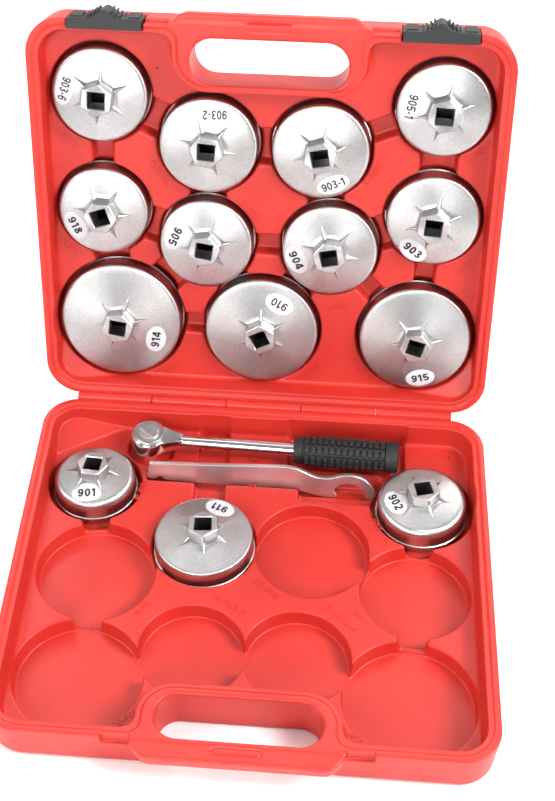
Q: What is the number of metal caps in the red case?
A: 14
